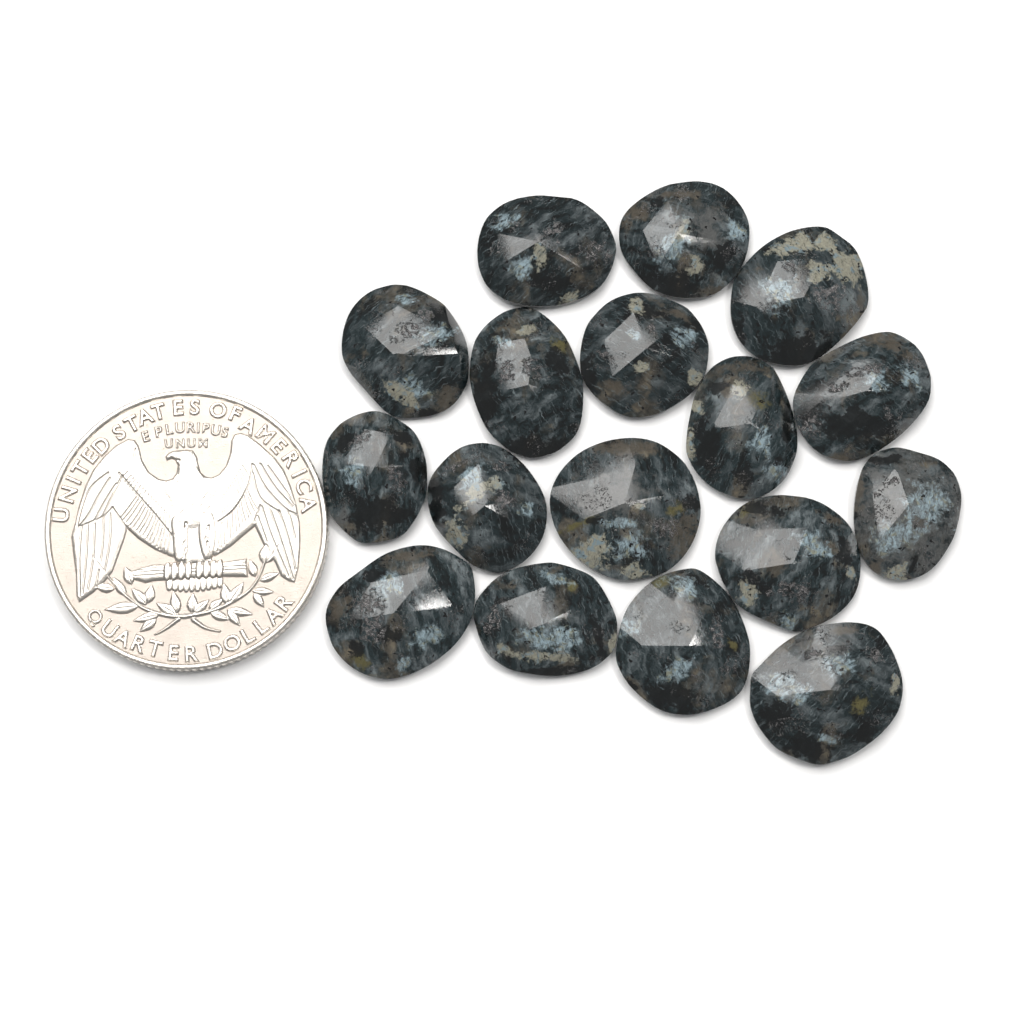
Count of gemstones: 17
